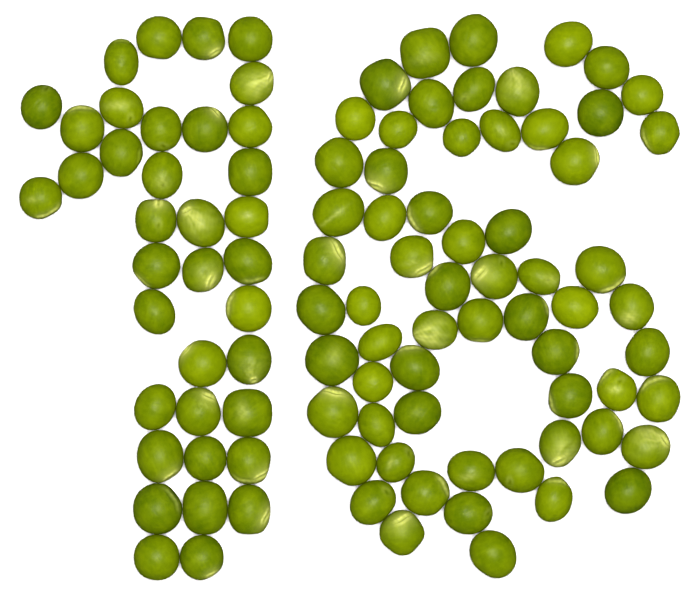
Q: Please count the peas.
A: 100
